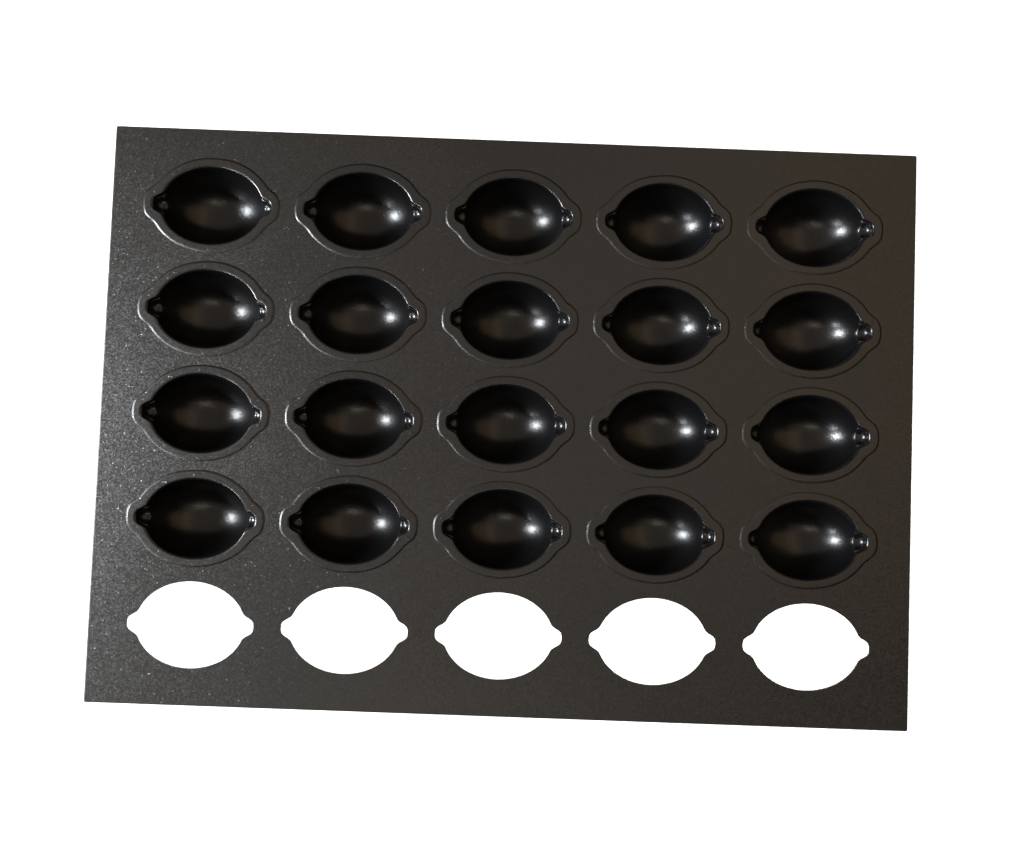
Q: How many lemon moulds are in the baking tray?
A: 20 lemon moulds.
